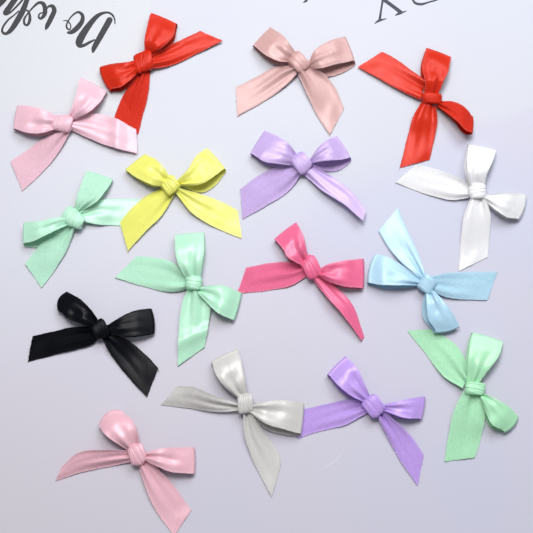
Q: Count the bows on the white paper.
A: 16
